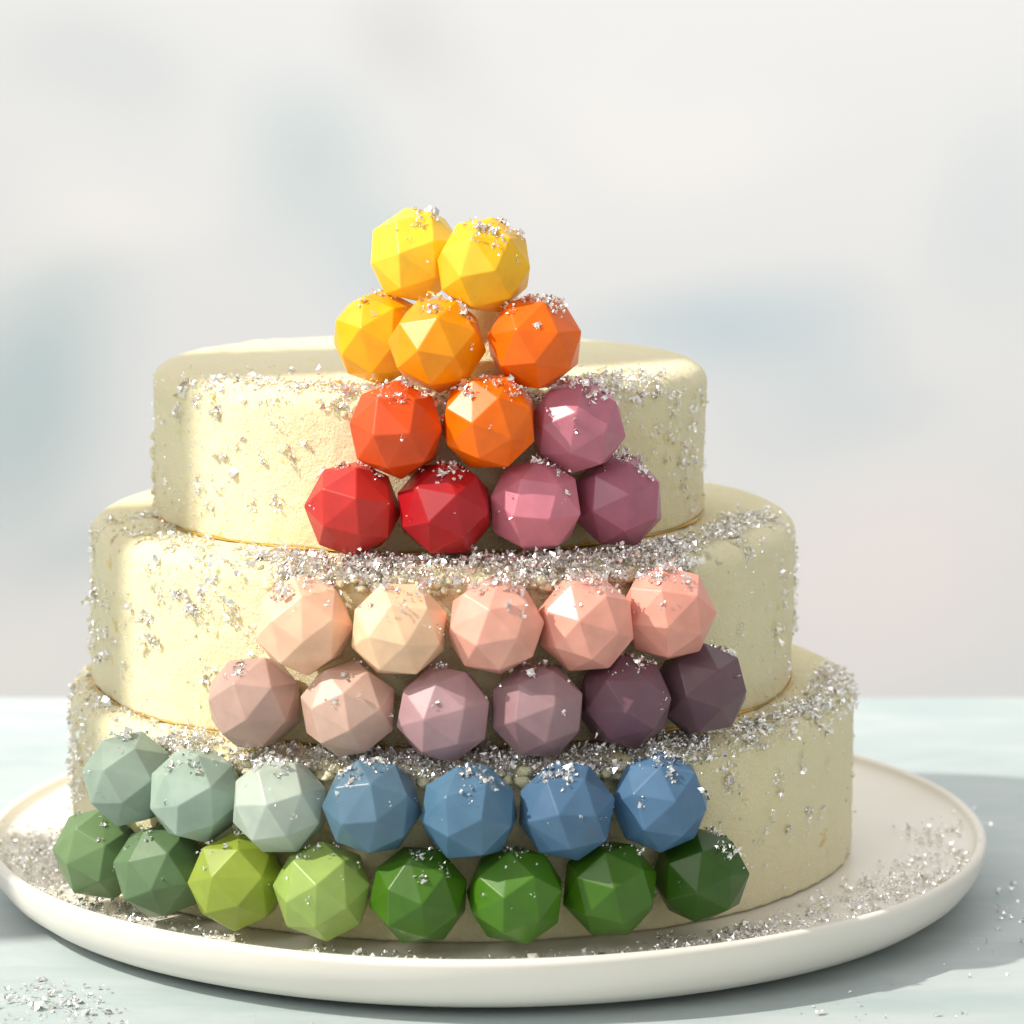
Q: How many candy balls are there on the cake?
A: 38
